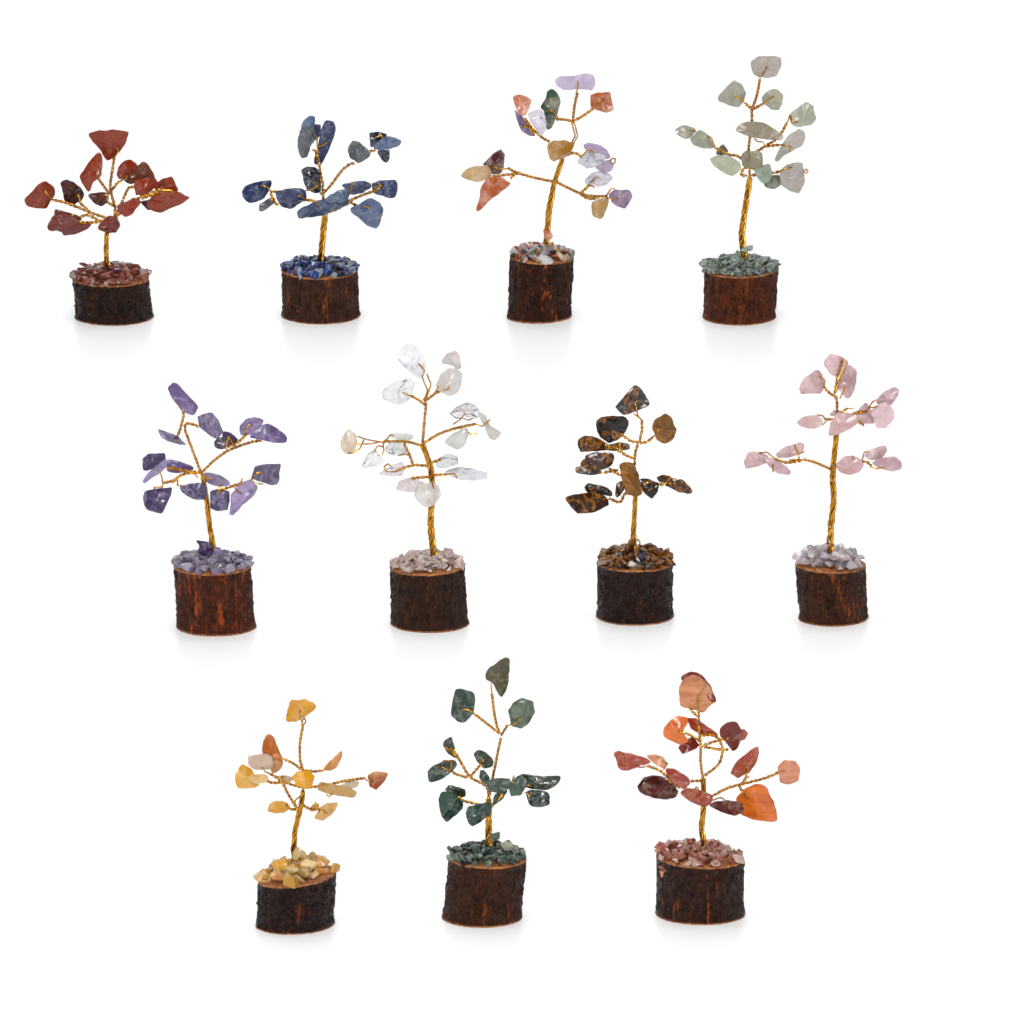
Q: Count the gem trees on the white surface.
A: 11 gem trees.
